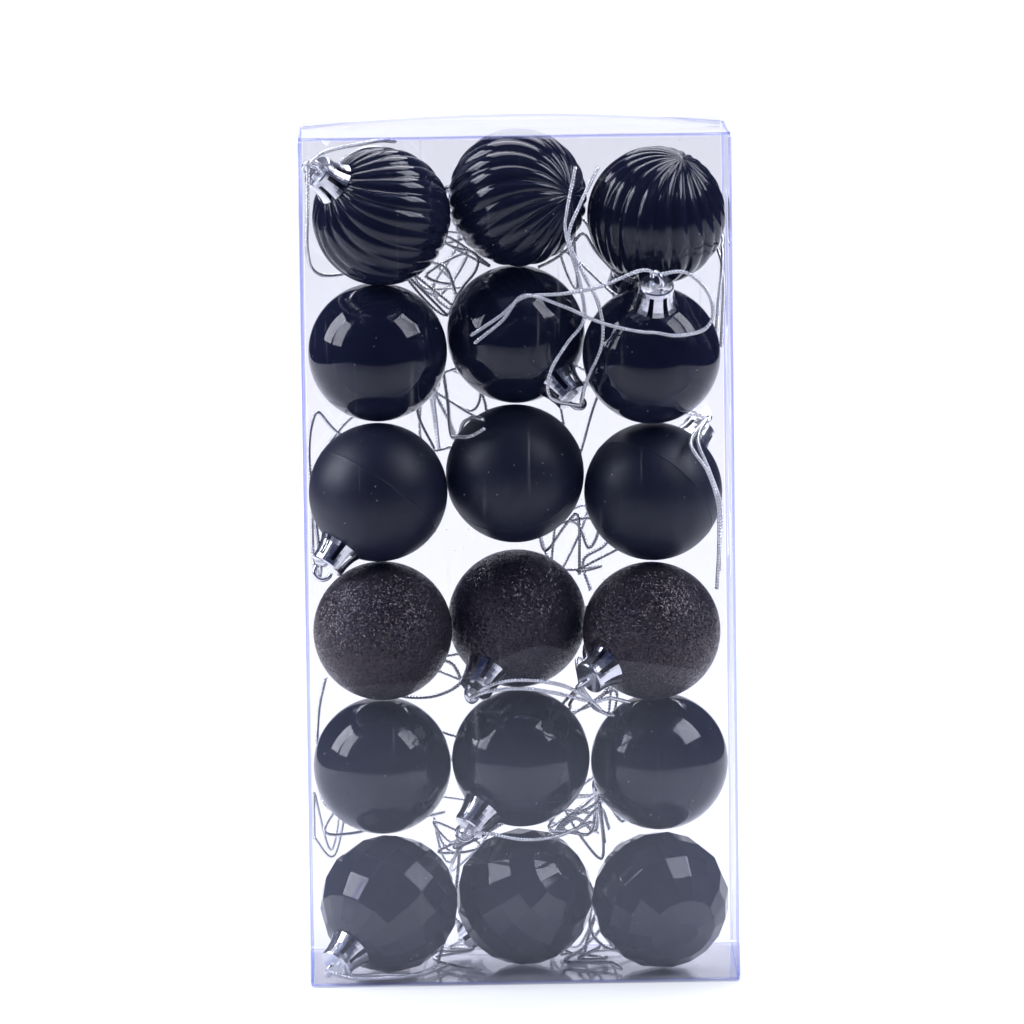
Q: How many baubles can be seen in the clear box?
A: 18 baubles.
